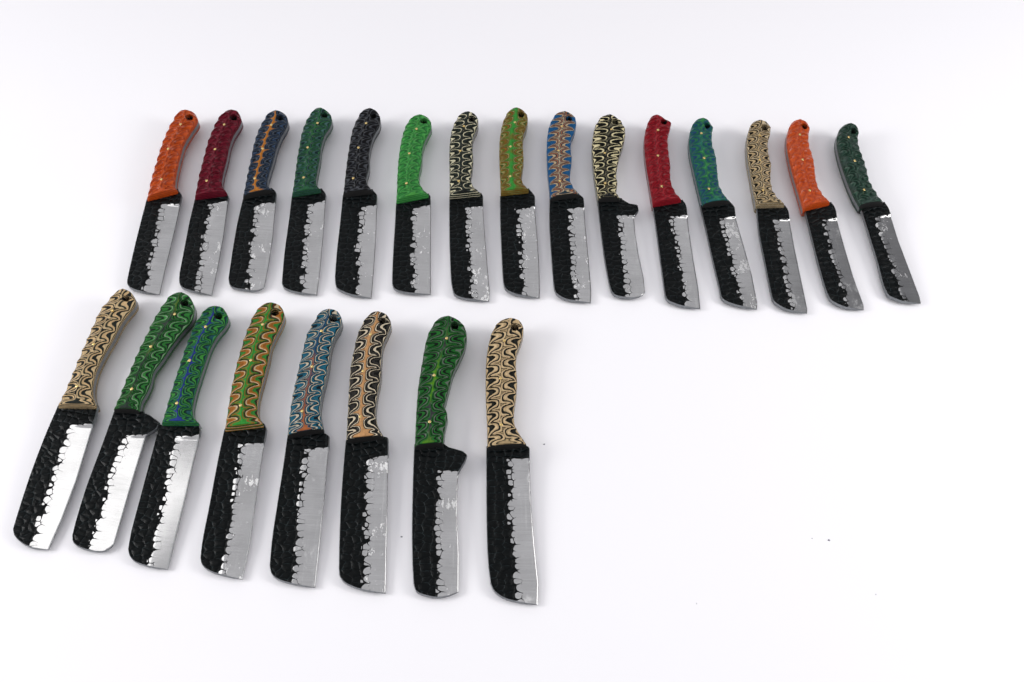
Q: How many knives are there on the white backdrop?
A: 23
